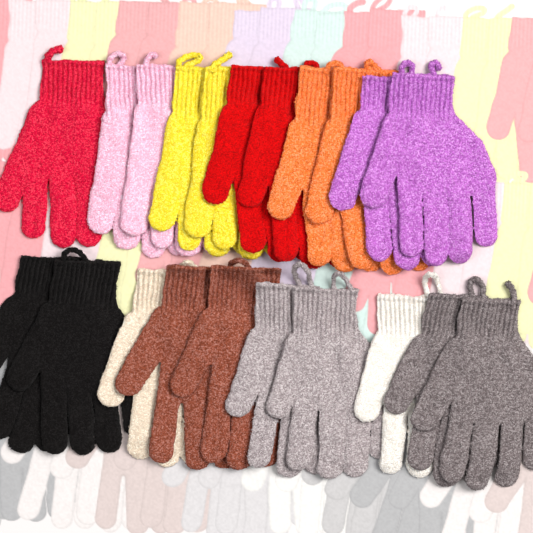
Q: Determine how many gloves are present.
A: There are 21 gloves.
